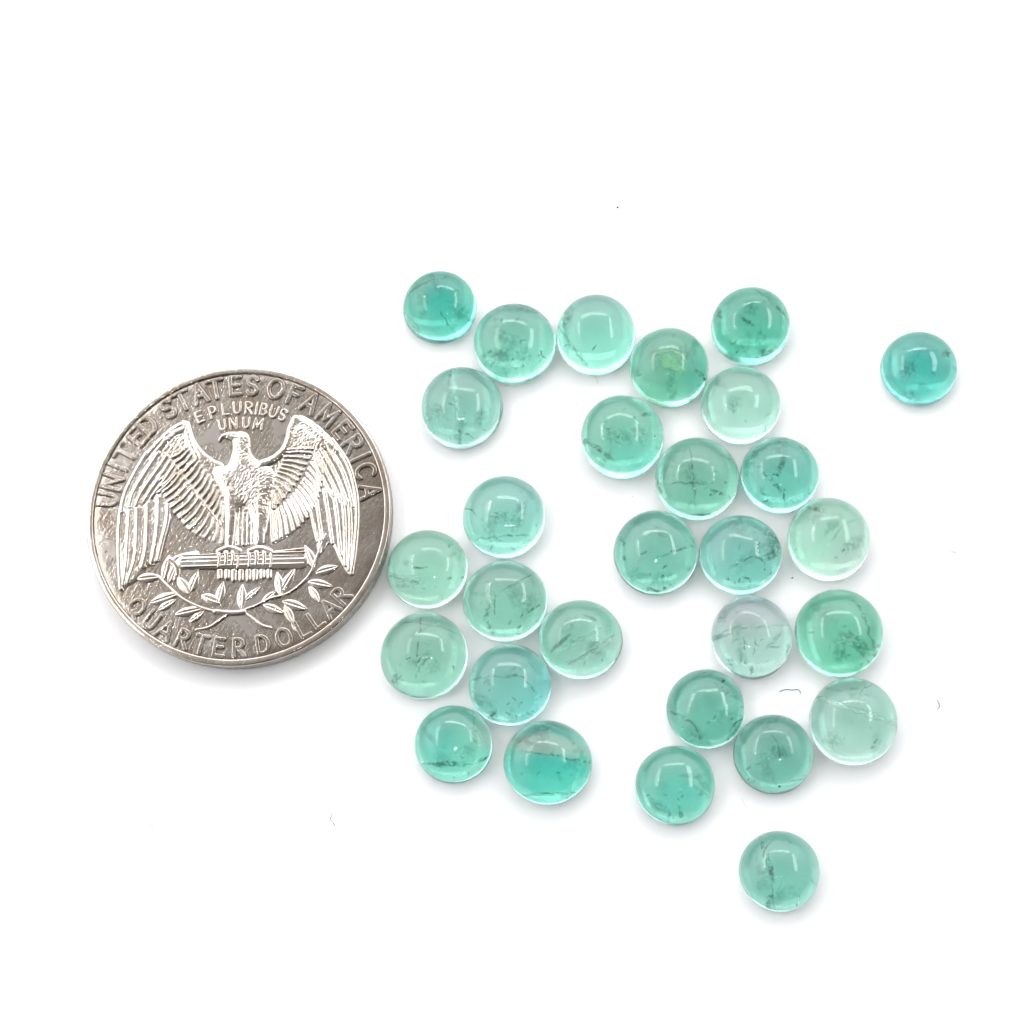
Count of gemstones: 29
